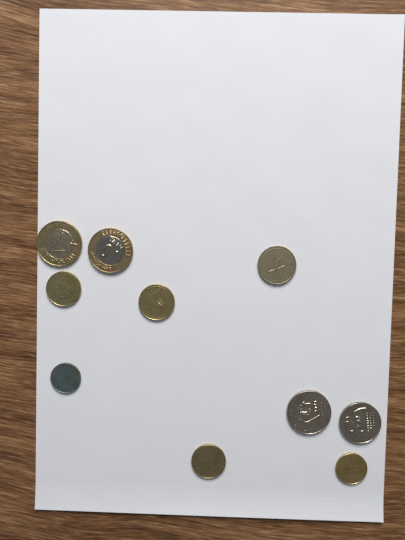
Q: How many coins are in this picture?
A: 10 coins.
